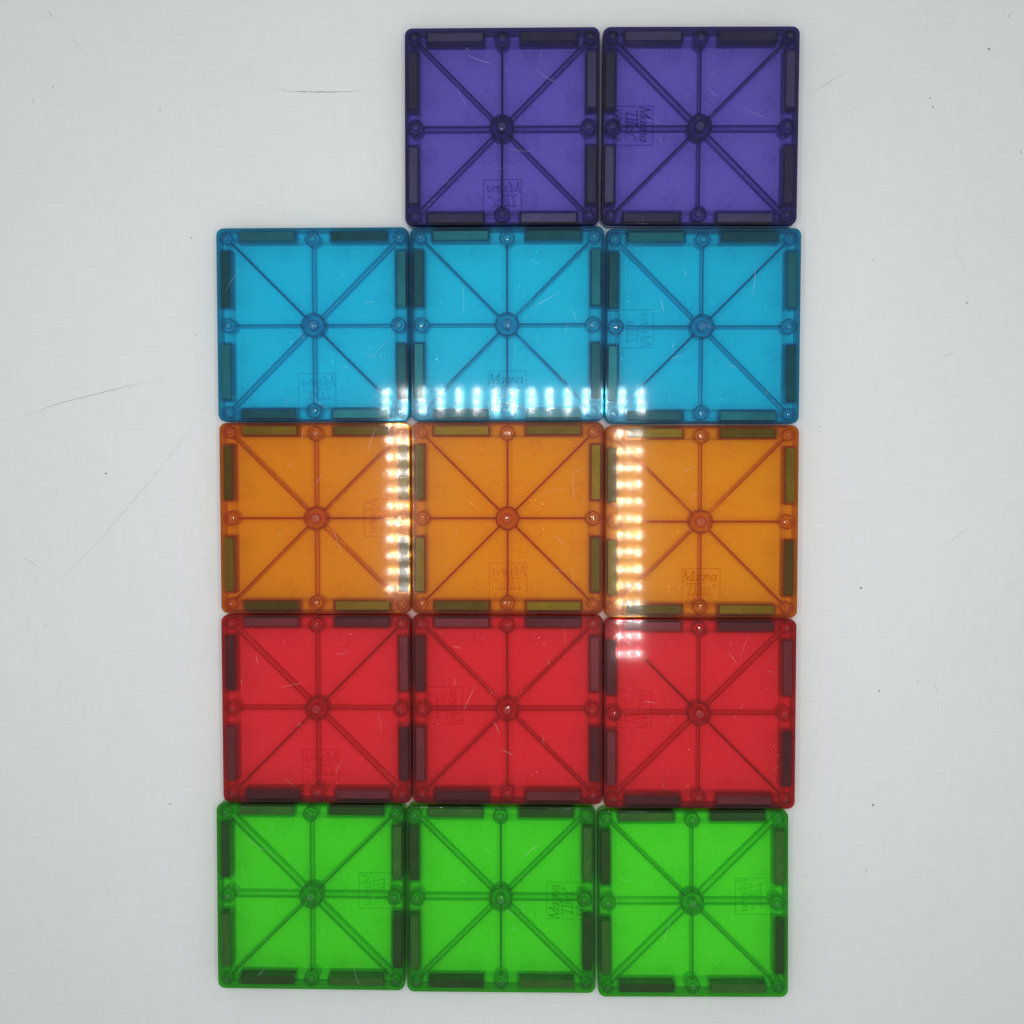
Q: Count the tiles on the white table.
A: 14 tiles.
